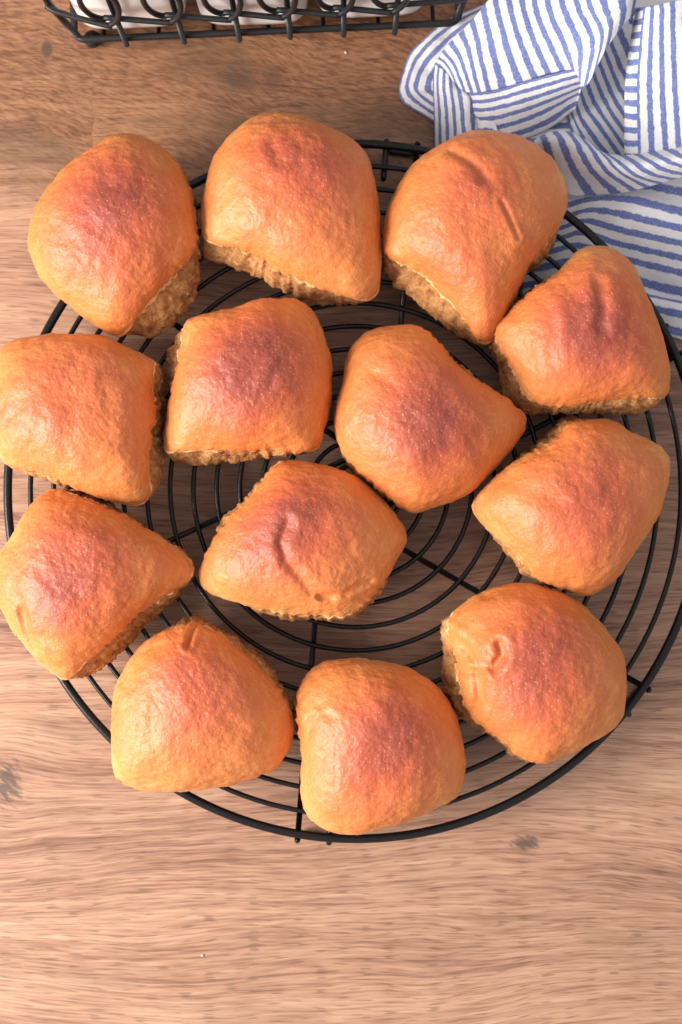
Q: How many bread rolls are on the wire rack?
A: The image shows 13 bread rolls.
